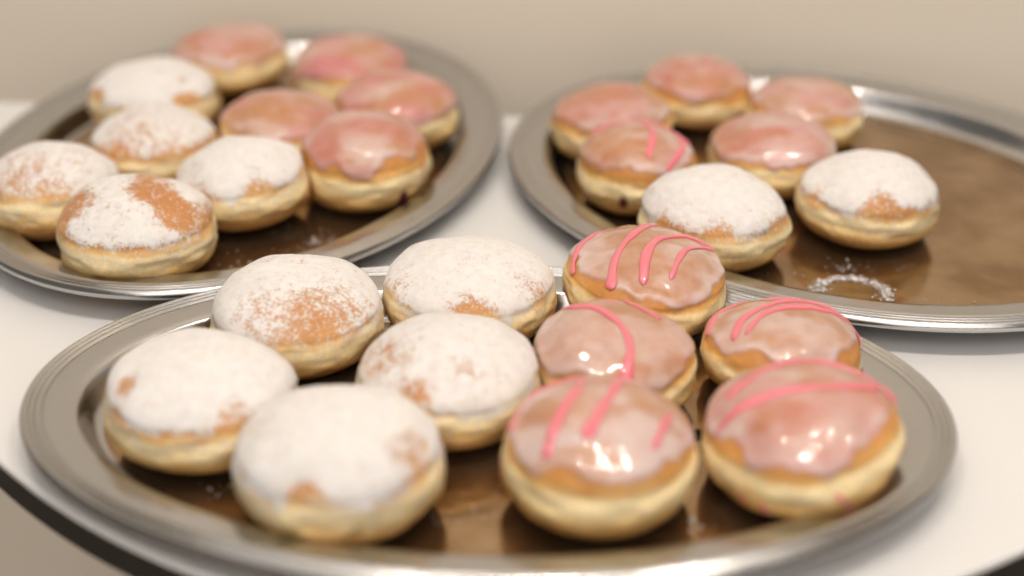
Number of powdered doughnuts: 12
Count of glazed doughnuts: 15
